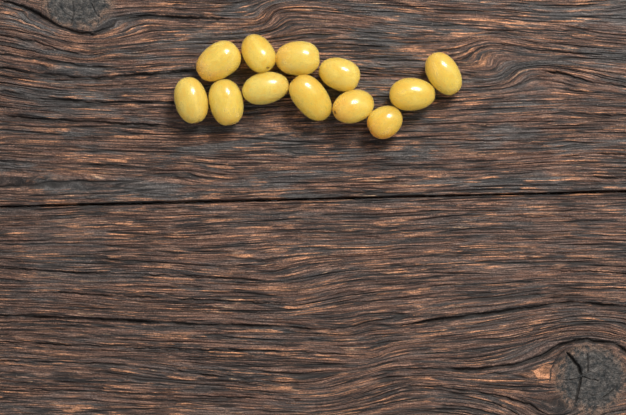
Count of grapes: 12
